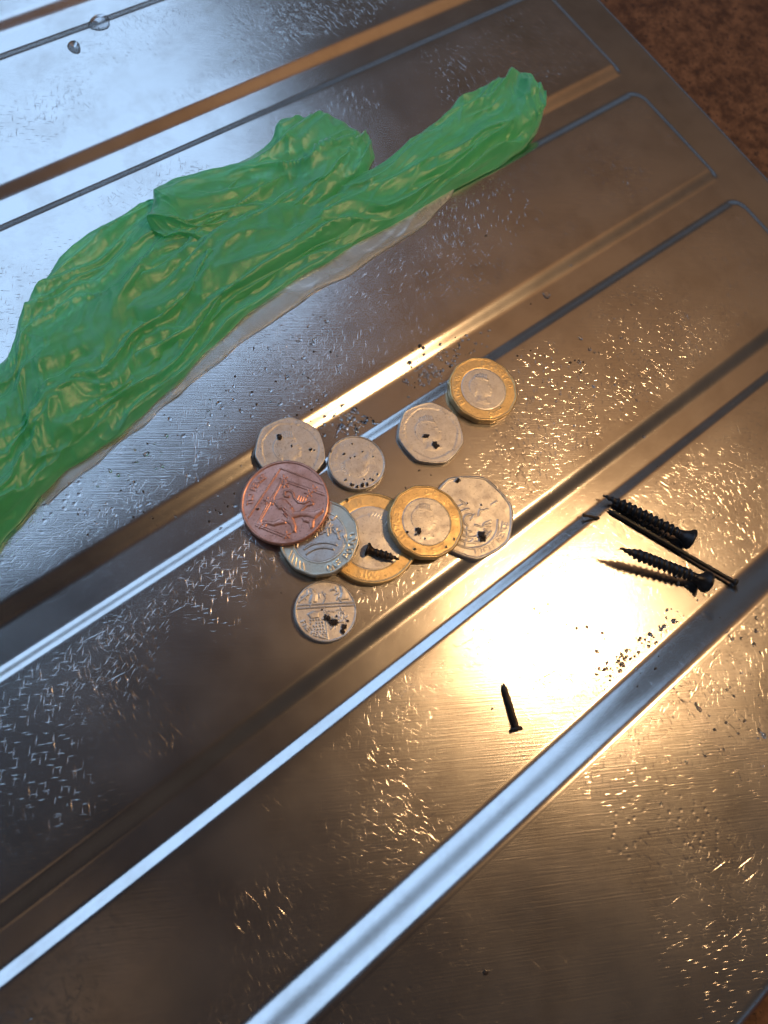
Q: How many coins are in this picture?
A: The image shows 10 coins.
